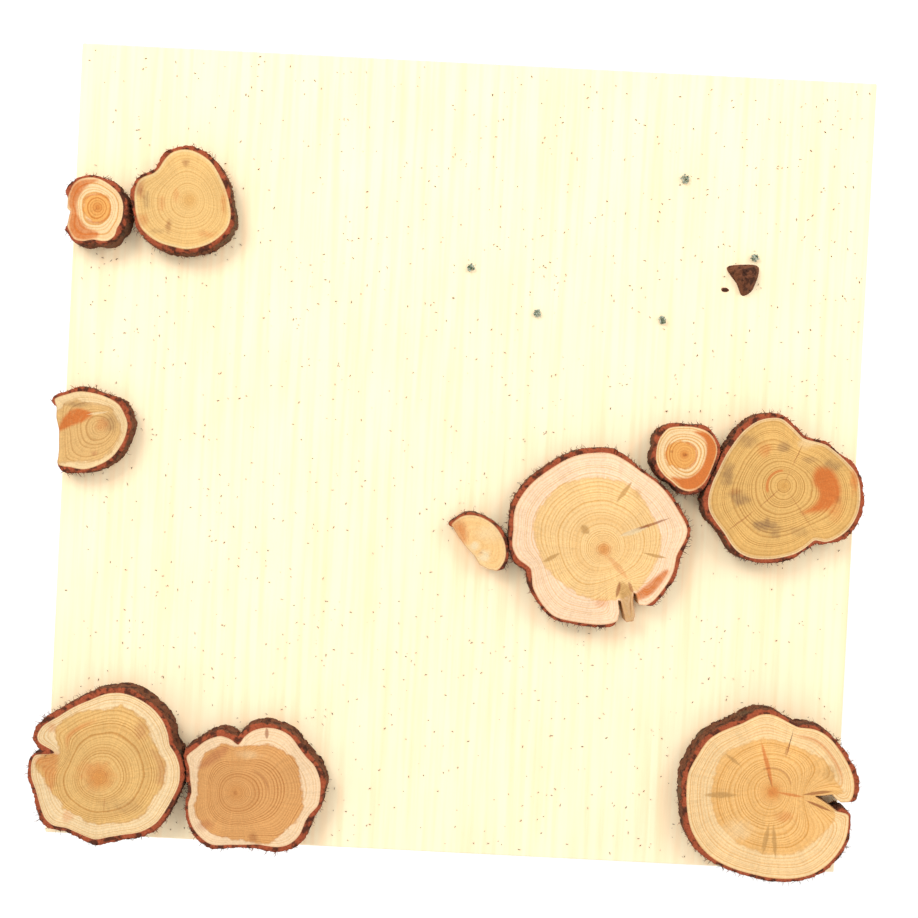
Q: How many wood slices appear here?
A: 10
